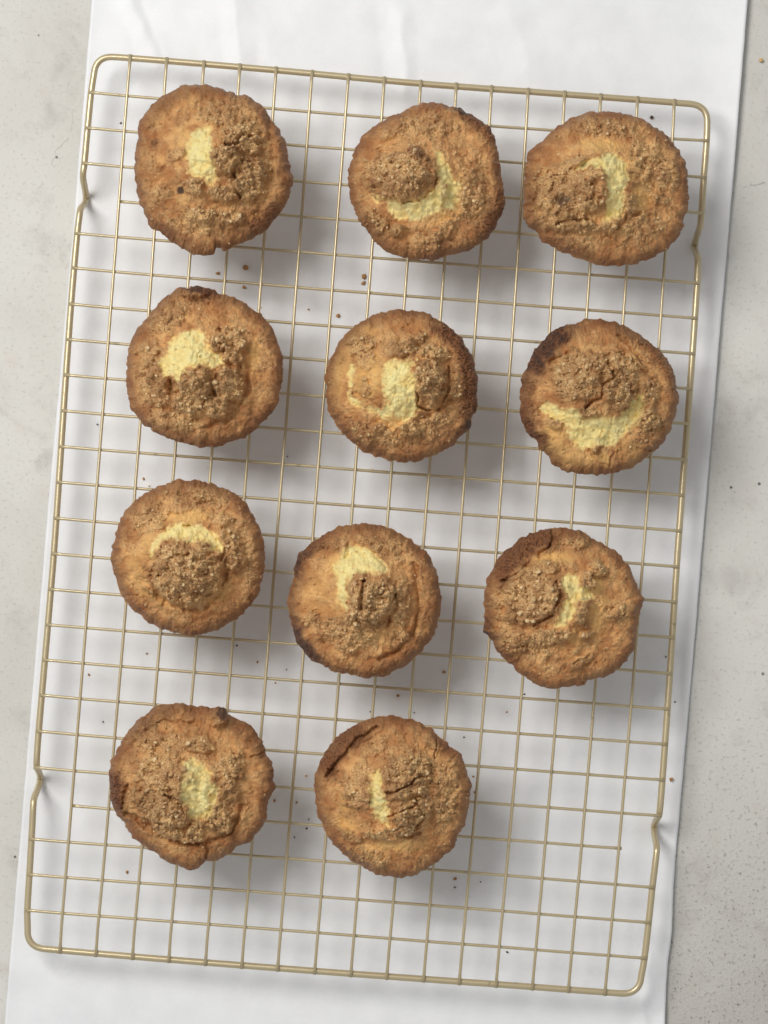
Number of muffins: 11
